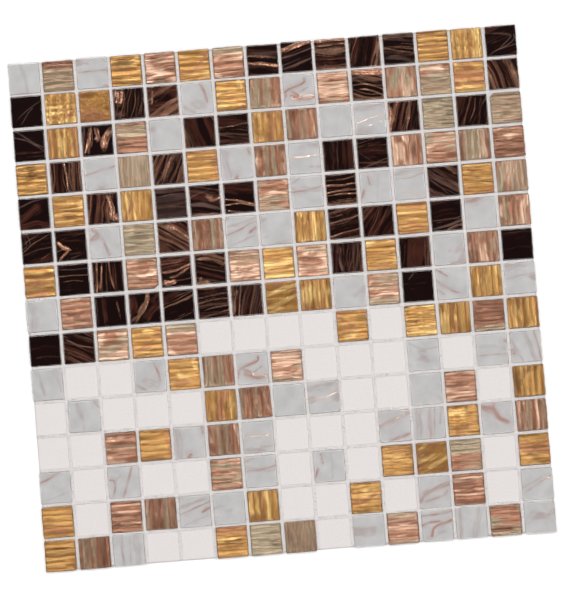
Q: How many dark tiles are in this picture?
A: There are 49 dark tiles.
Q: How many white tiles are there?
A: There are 50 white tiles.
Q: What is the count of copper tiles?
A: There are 48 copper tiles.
